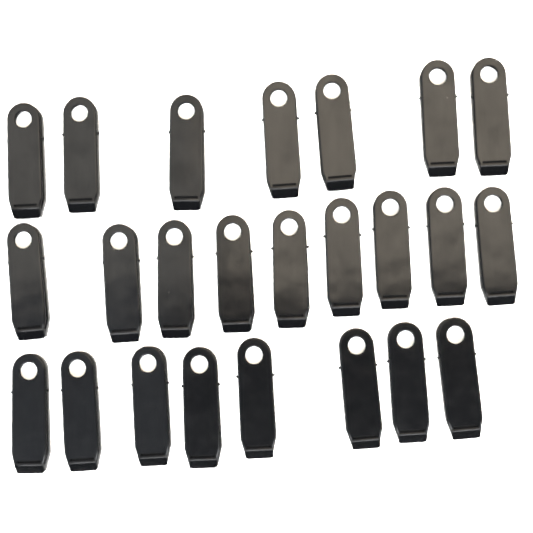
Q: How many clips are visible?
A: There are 24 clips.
